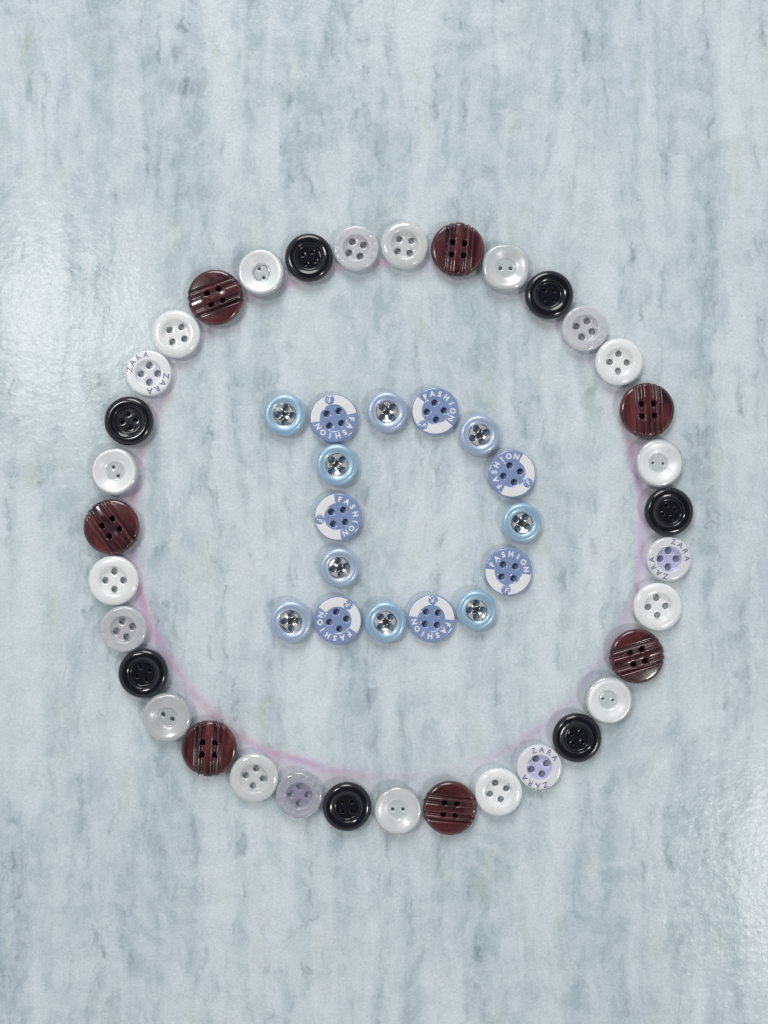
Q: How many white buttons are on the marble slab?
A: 21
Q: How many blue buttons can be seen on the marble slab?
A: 16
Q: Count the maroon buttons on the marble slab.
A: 7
